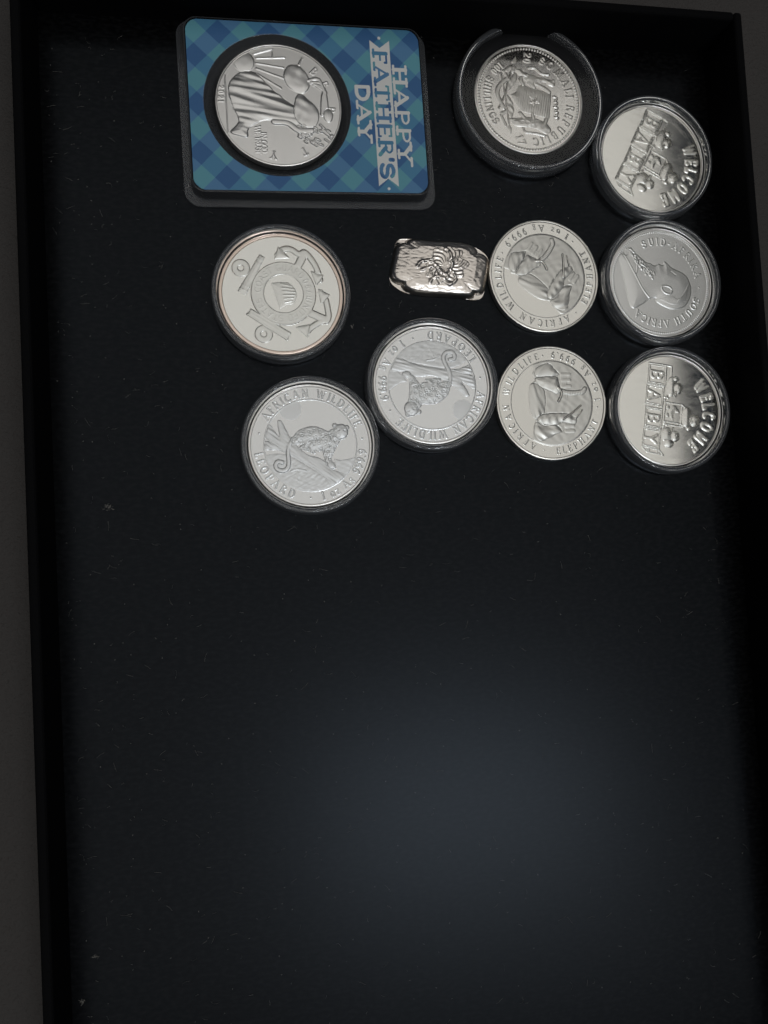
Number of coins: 10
